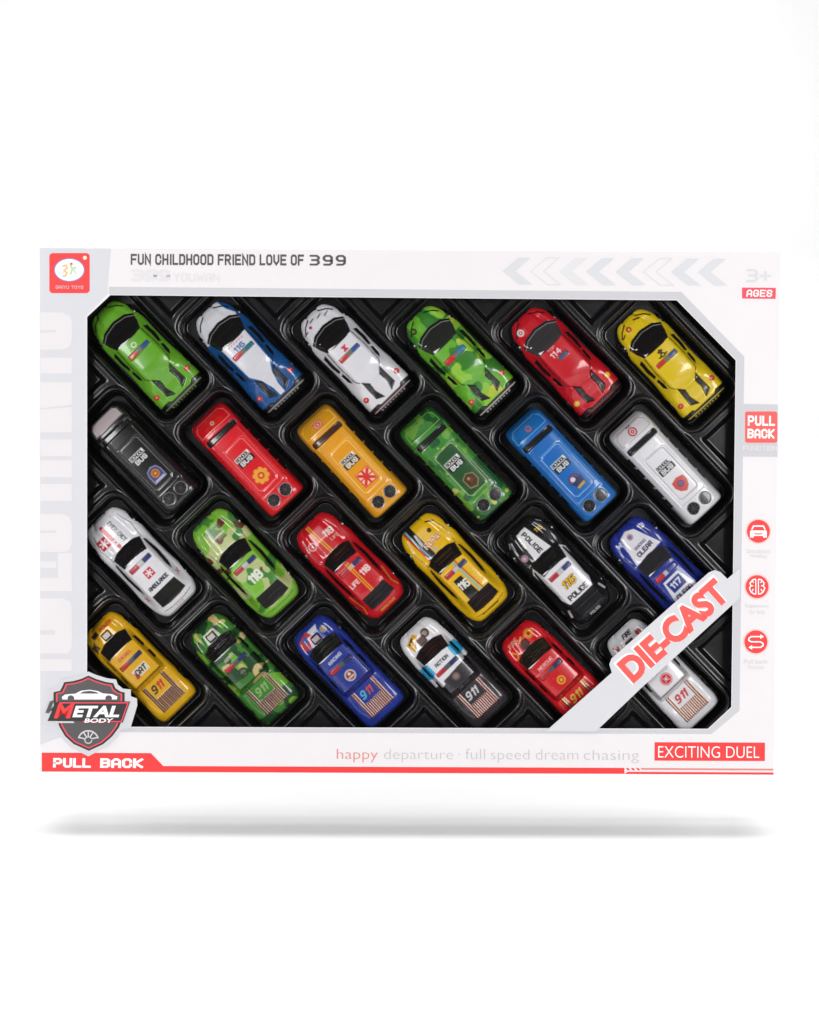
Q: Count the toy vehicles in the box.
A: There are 24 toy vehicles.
